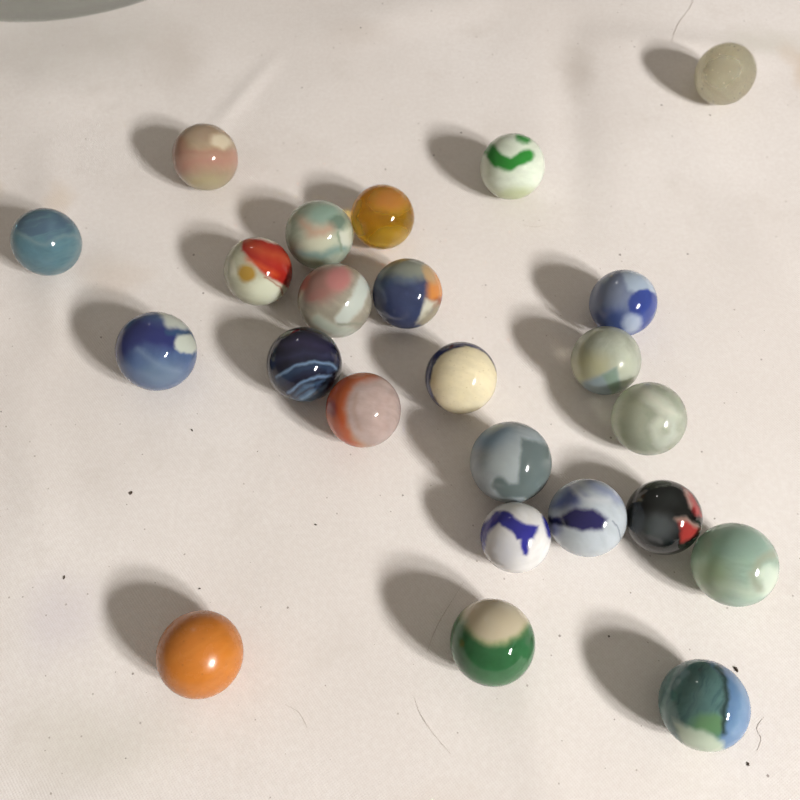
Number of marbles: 24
